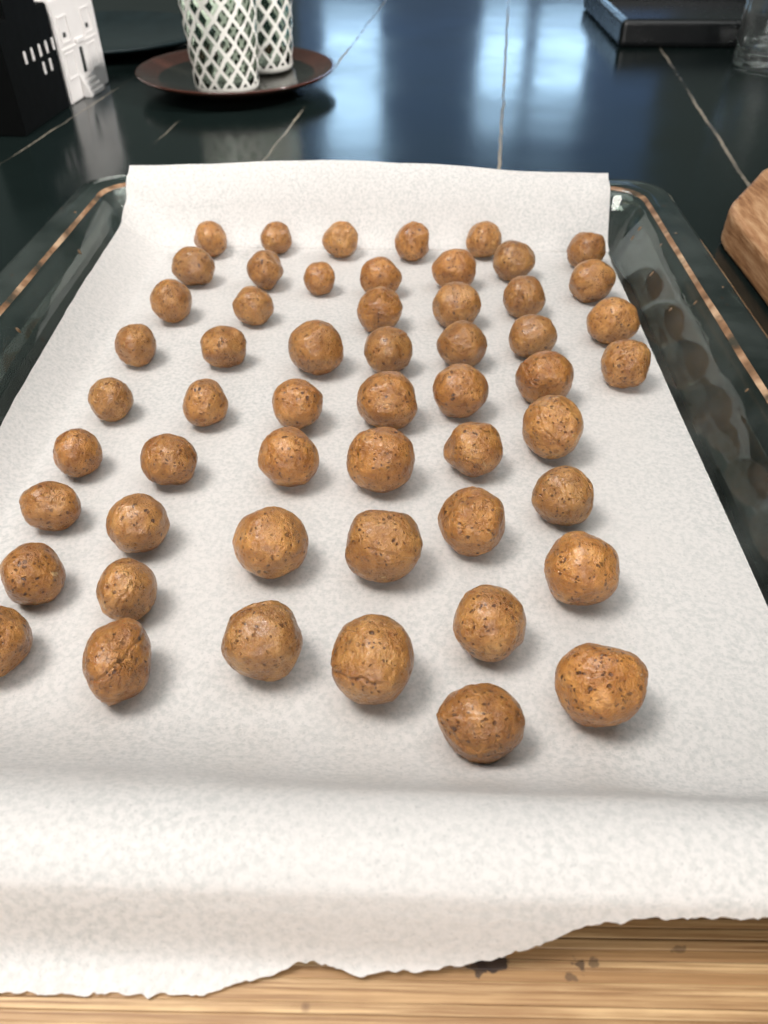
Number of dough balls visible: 54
